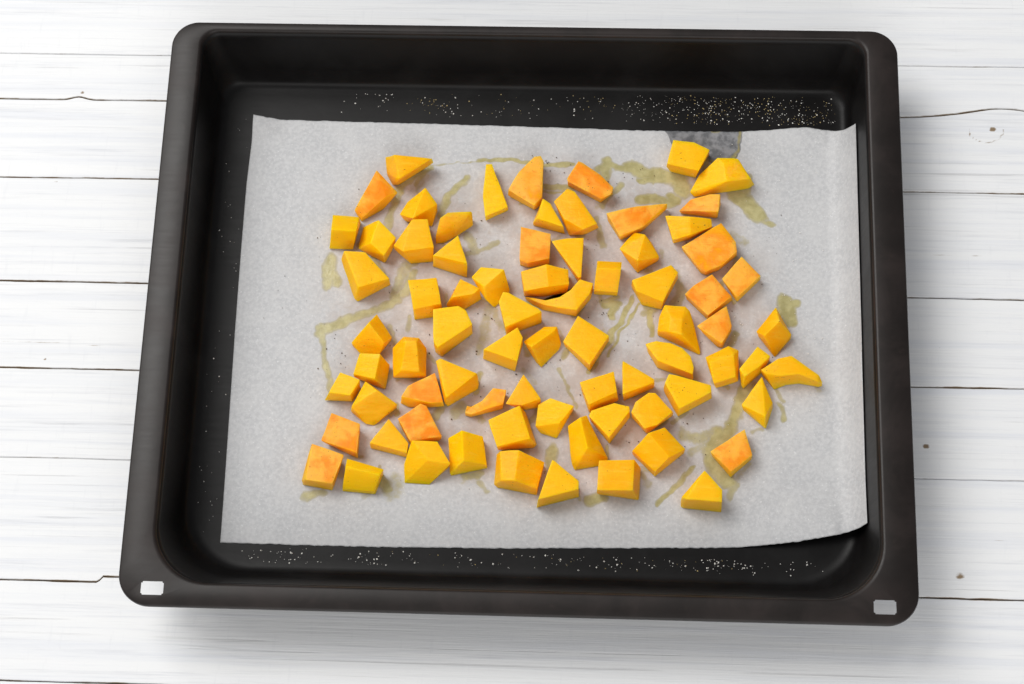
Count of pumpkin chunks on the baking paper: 75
